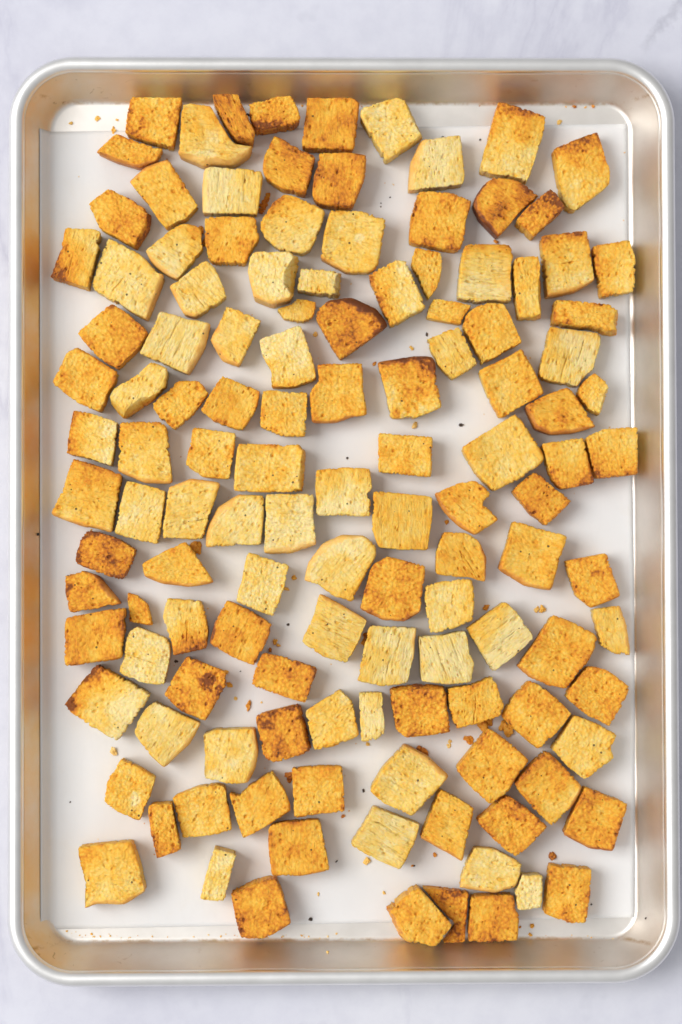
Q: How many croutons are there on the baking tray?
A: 127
